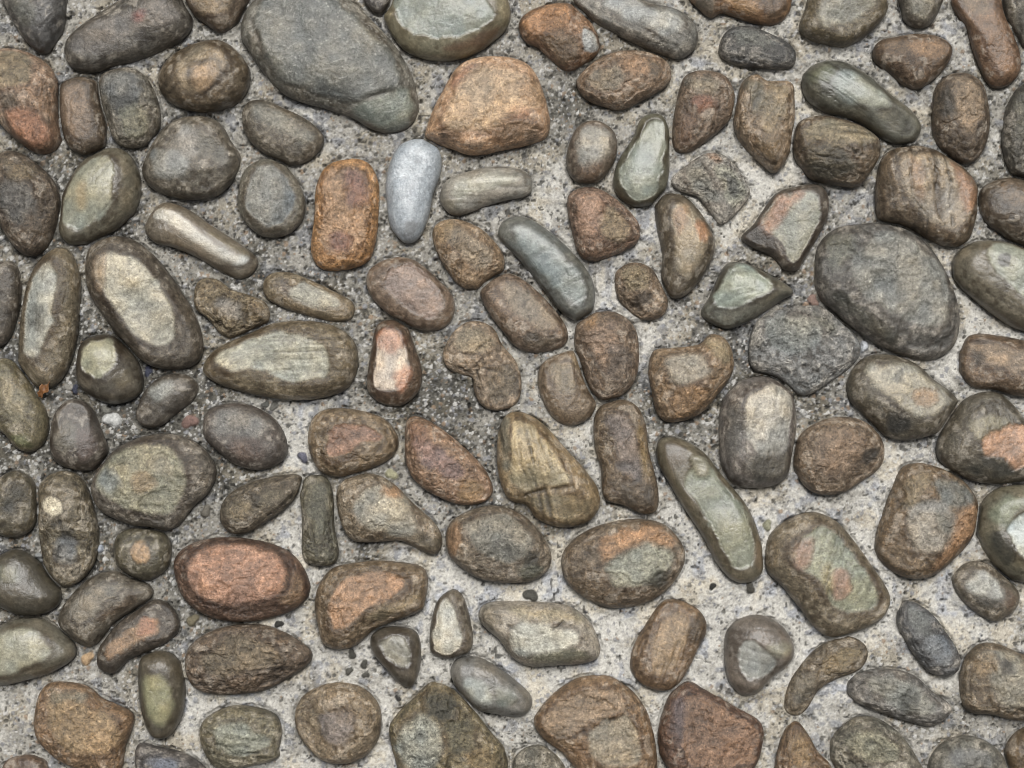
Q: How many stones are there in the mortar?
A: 123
